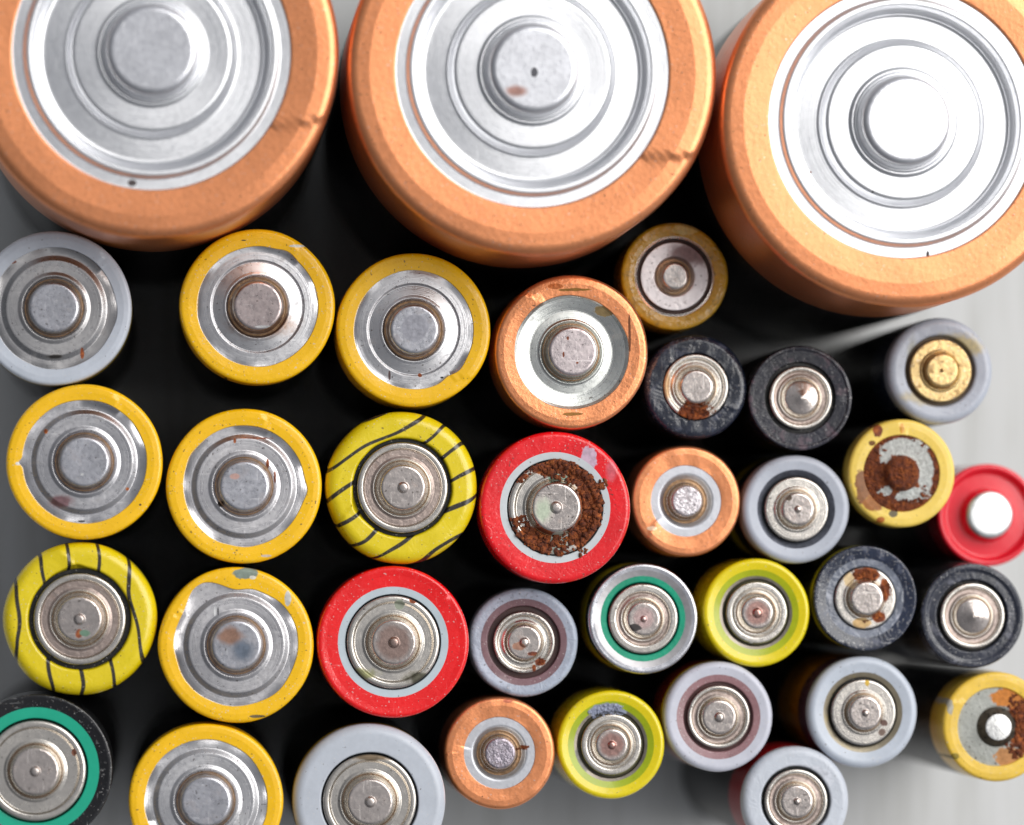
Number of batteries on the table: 36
